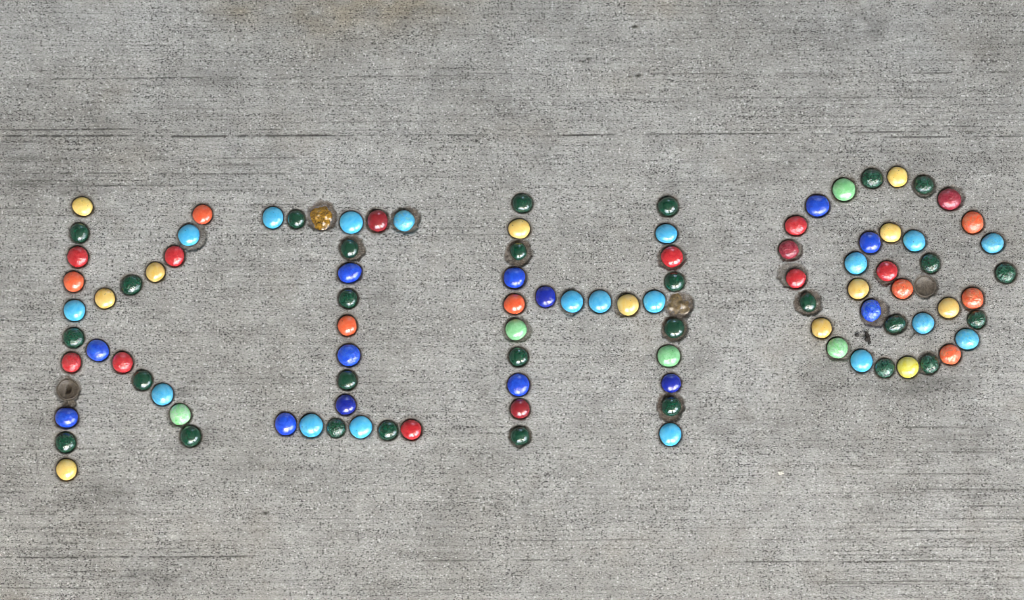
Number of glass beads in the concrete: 99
